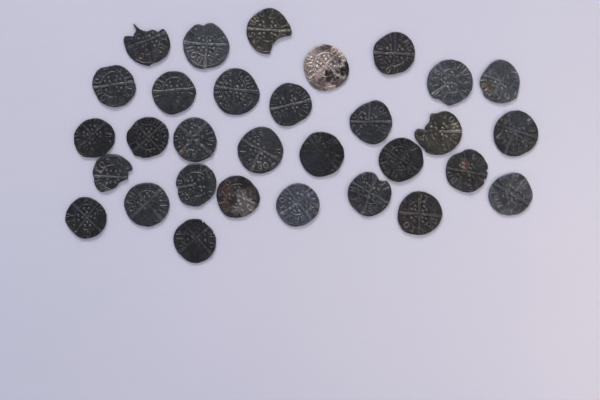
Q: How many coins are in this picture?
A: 31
